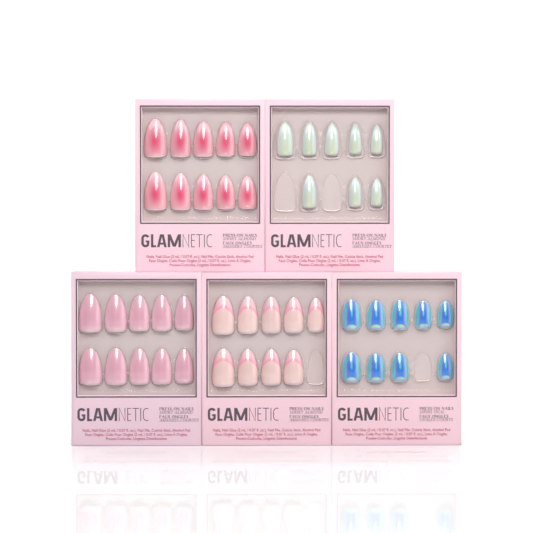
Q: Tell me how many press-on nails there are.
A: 46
